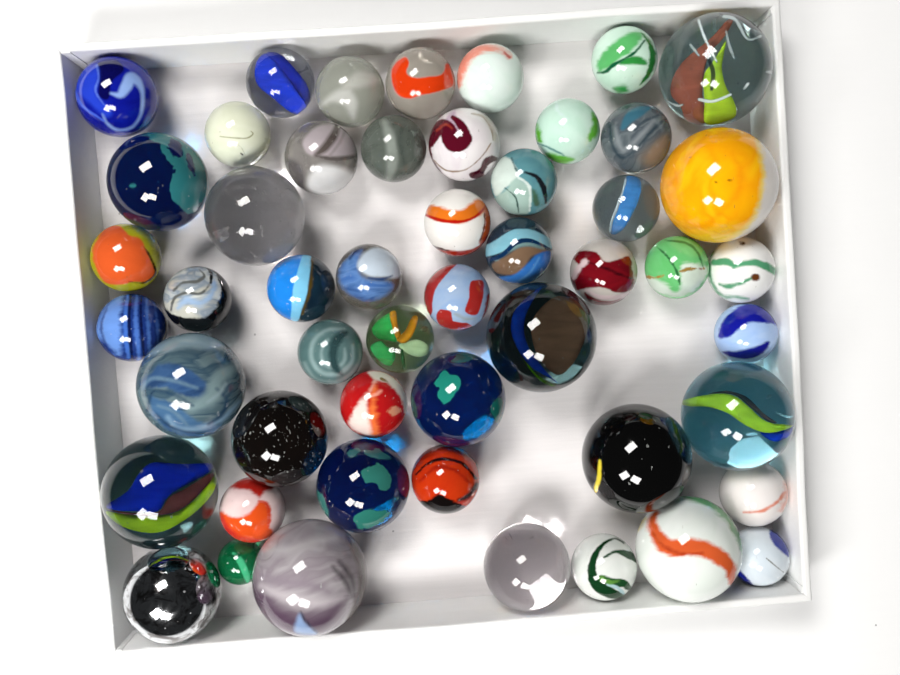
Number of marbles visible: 51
